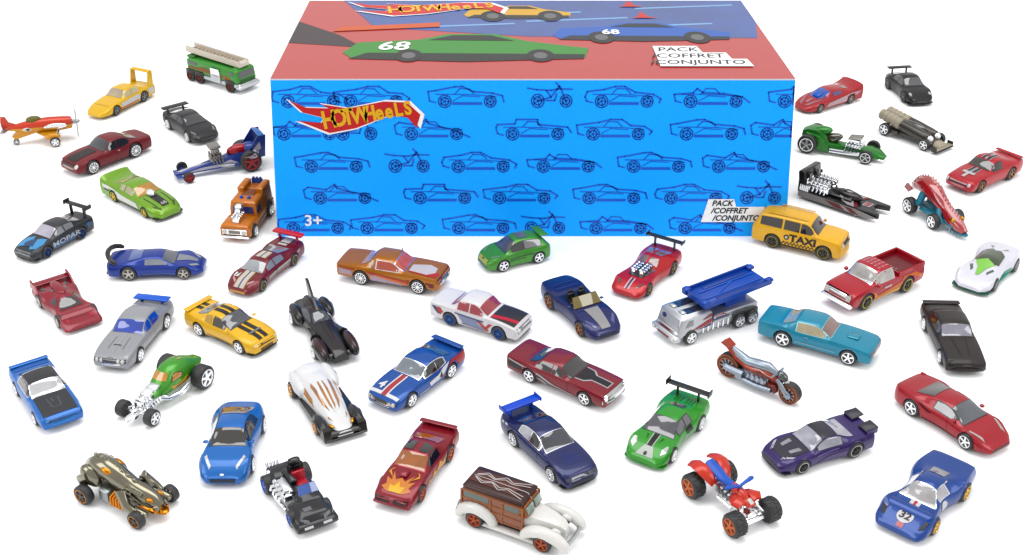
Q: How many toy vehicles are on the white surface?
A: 50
